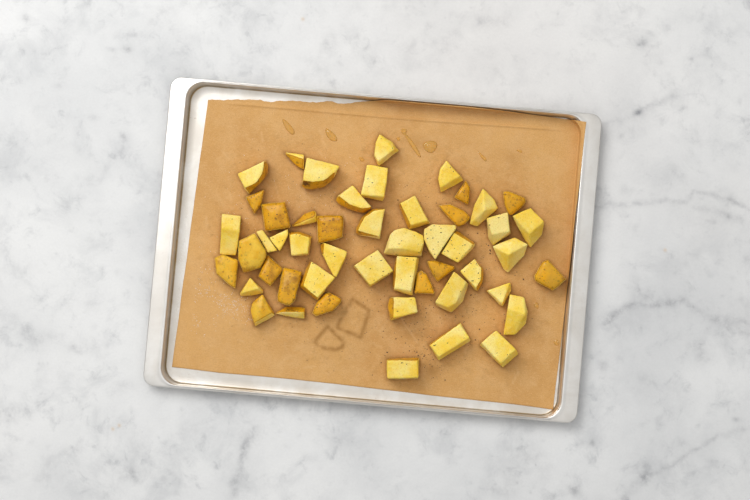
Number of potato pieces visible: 50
